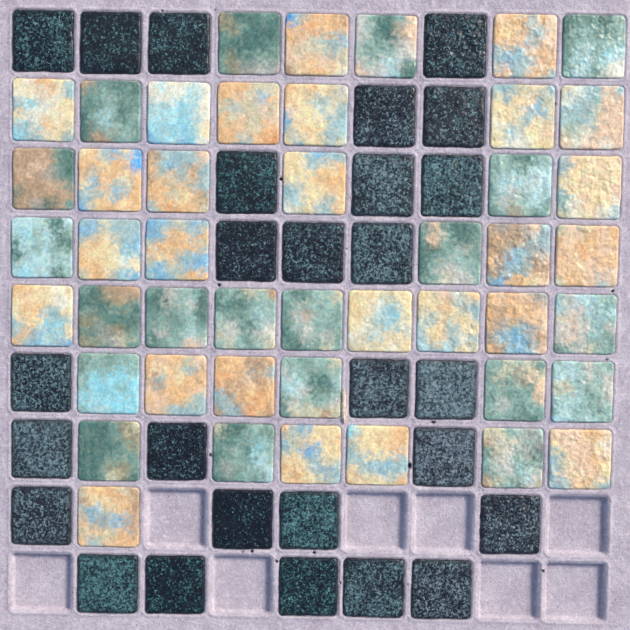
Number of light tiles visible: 46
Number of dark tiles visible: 27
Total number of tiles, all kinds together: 73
